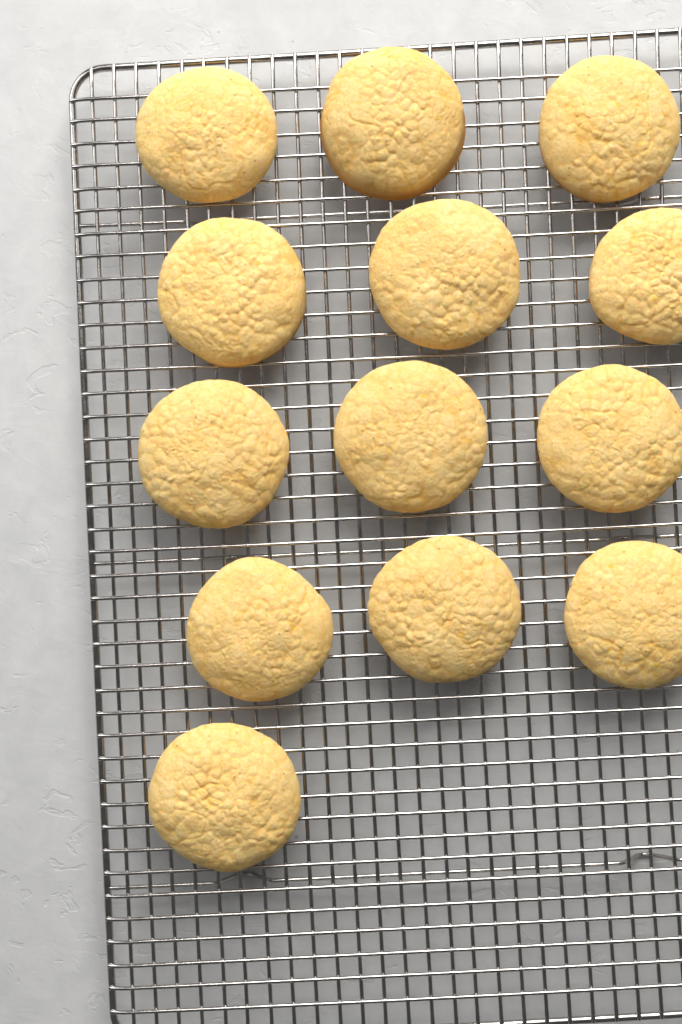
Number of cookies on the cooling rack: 13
